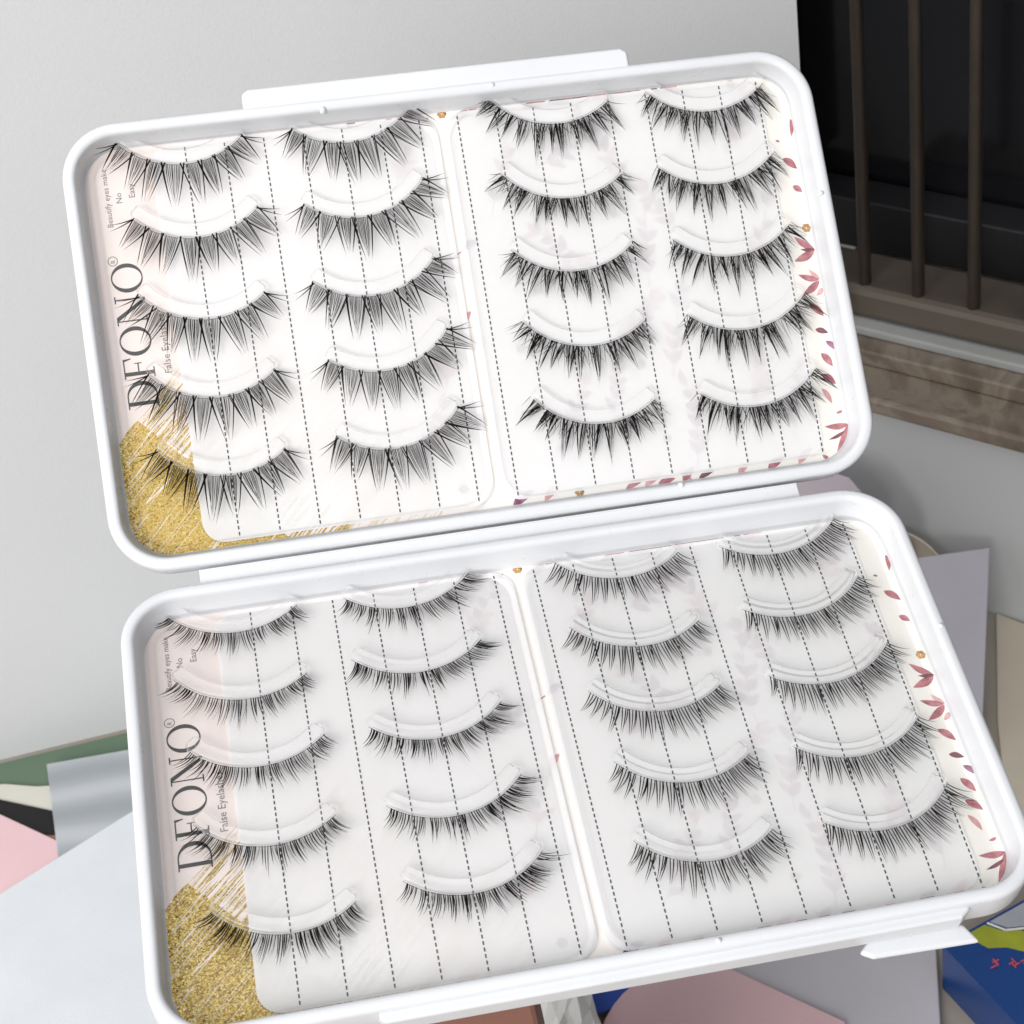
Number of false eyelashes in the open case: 40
